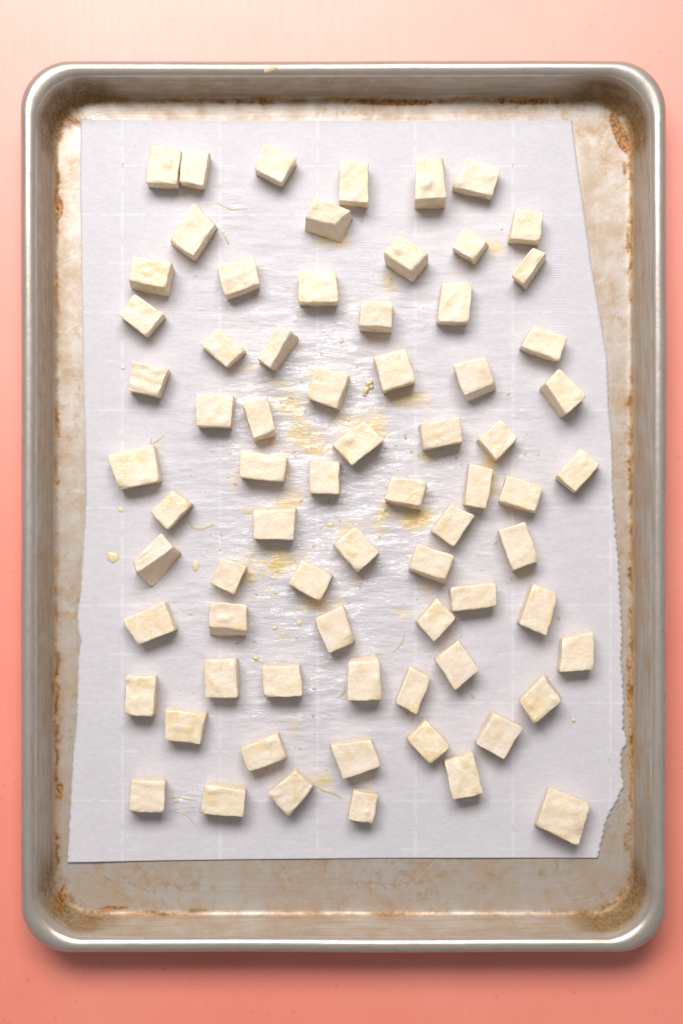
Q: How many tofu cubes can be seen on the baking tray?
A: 72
